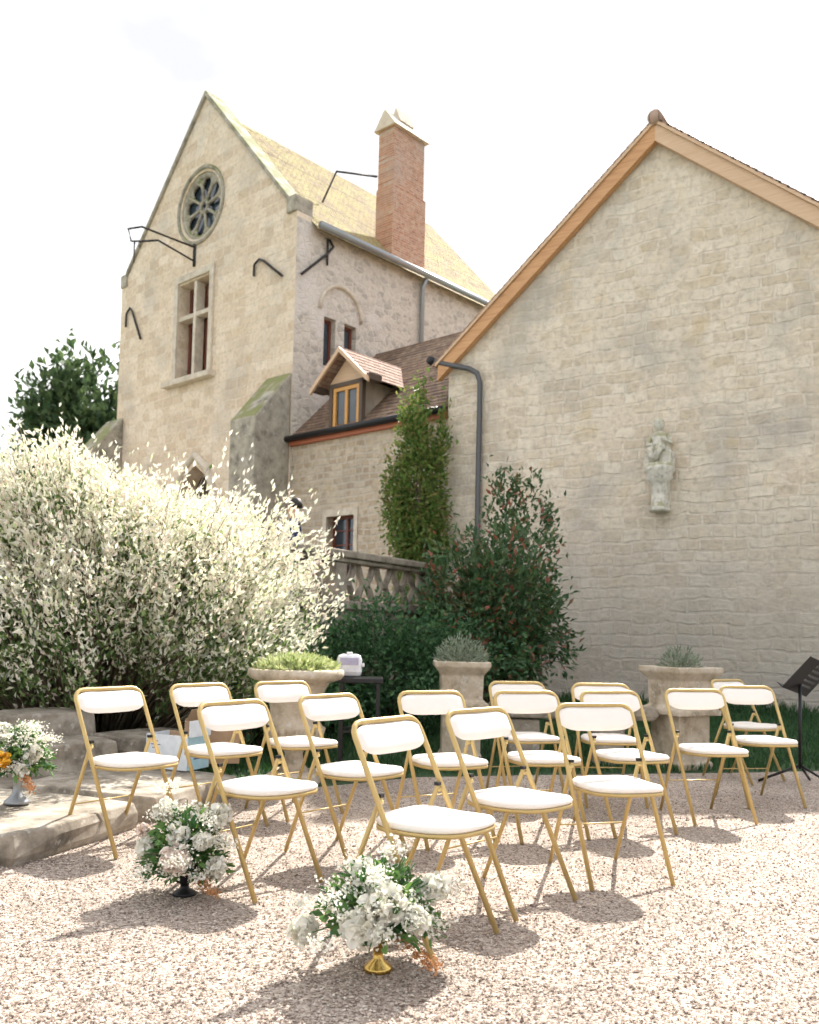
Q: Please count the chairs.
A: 16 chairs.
